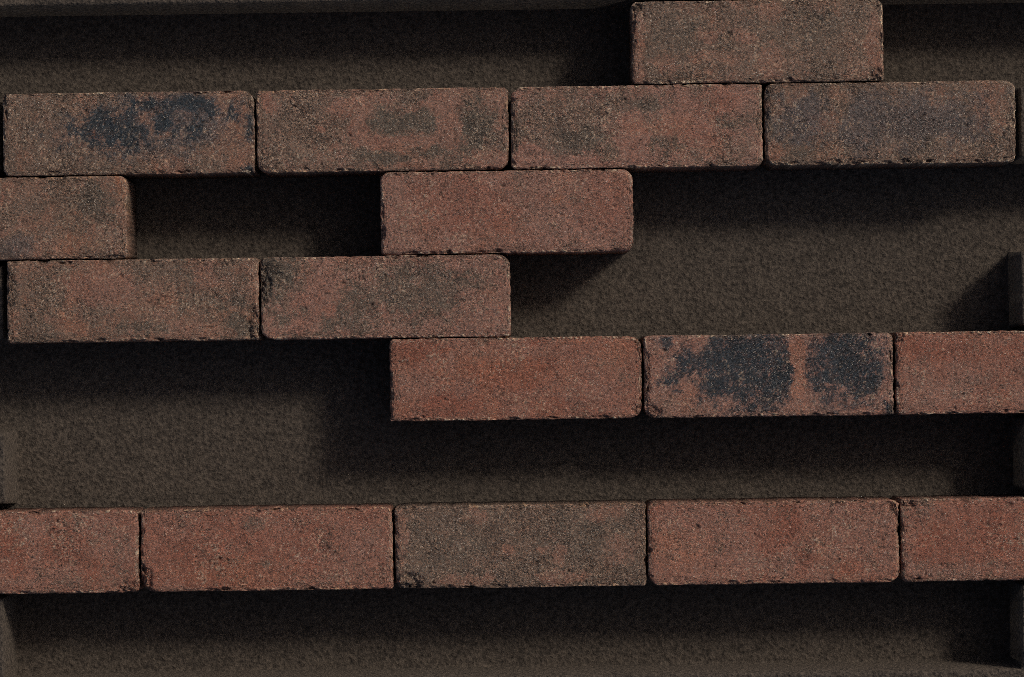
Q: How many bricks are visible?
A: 17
